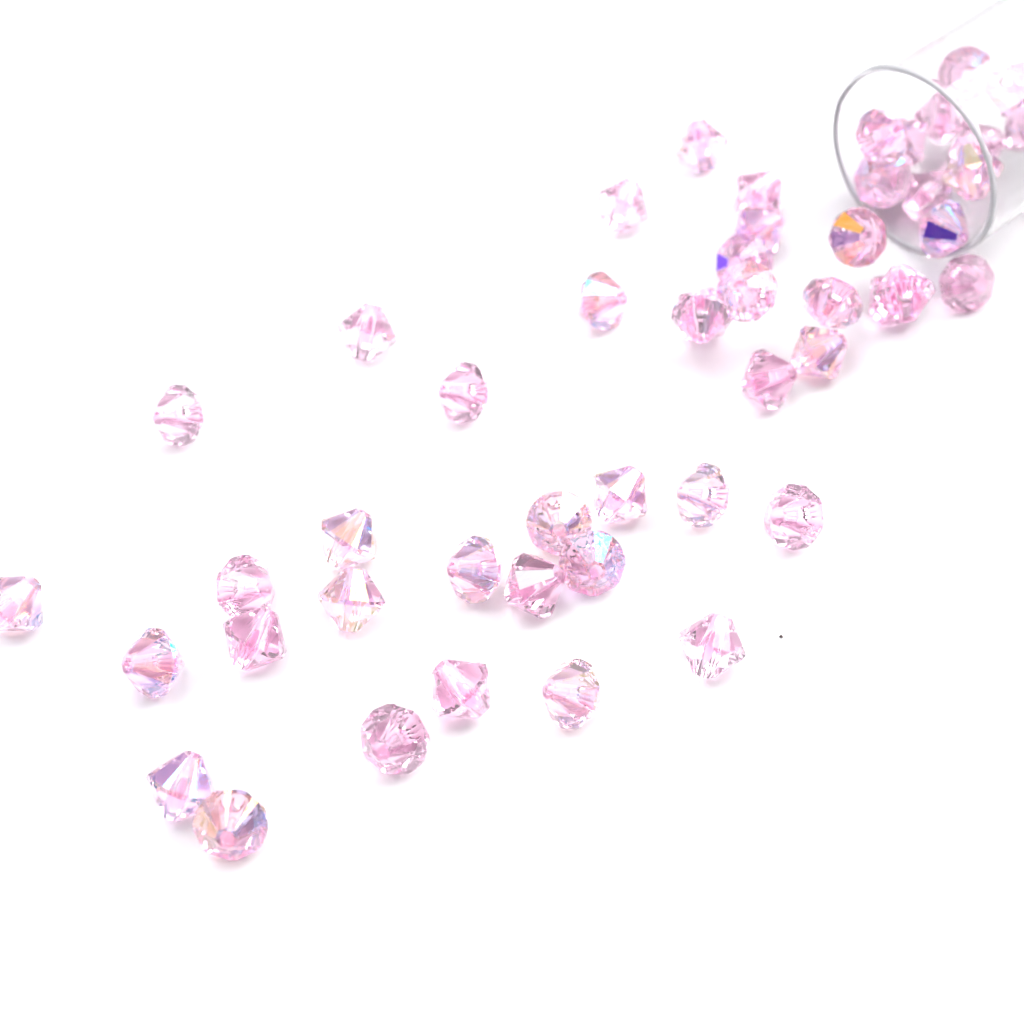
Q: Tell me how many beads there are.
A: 49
